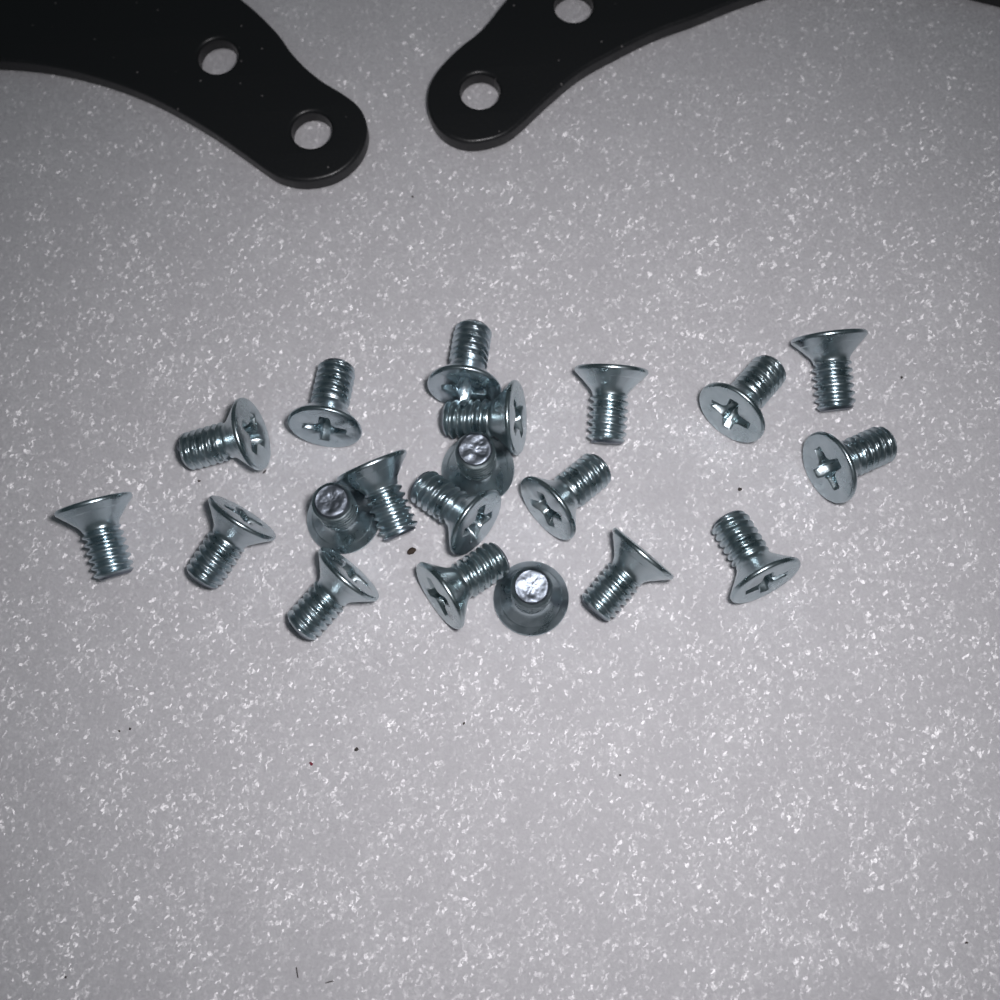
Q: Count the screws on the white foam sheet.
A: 20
